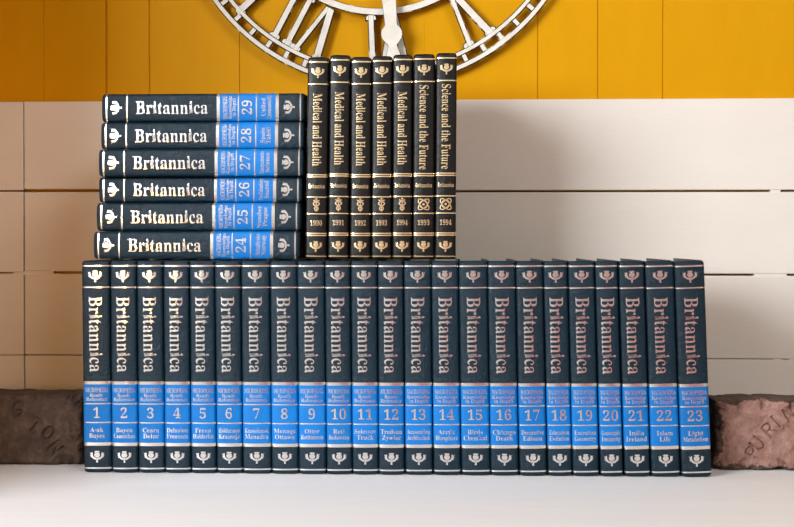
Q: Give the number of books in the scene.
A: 36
